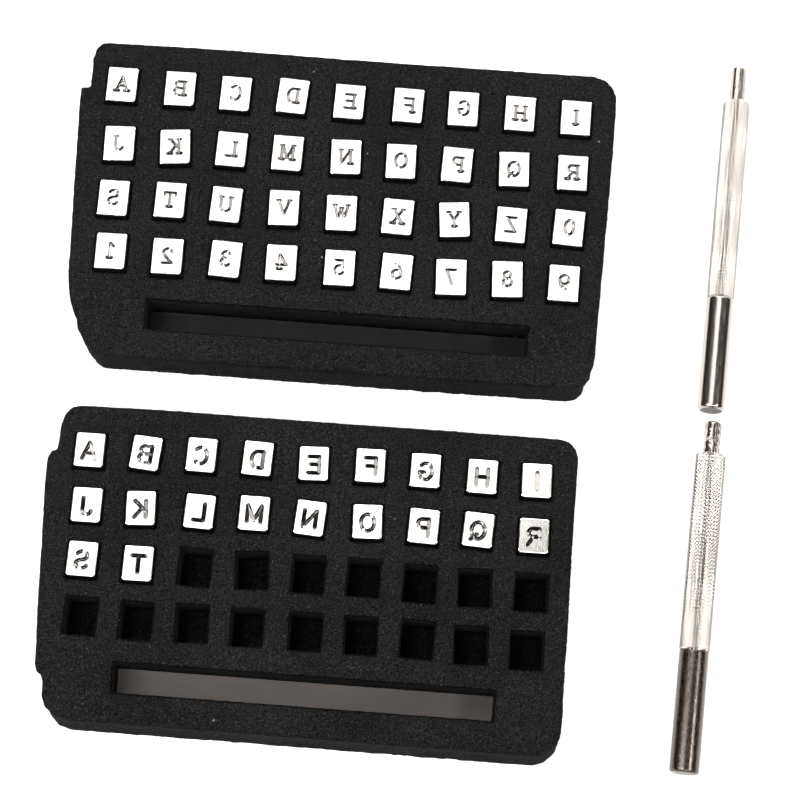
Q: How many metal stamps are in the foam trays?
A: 56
